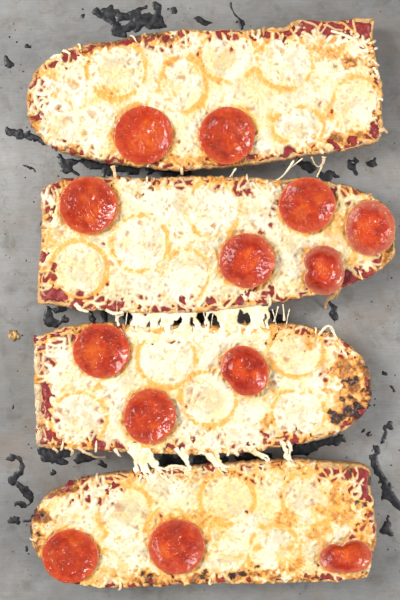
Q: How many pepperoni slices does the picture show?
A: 13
